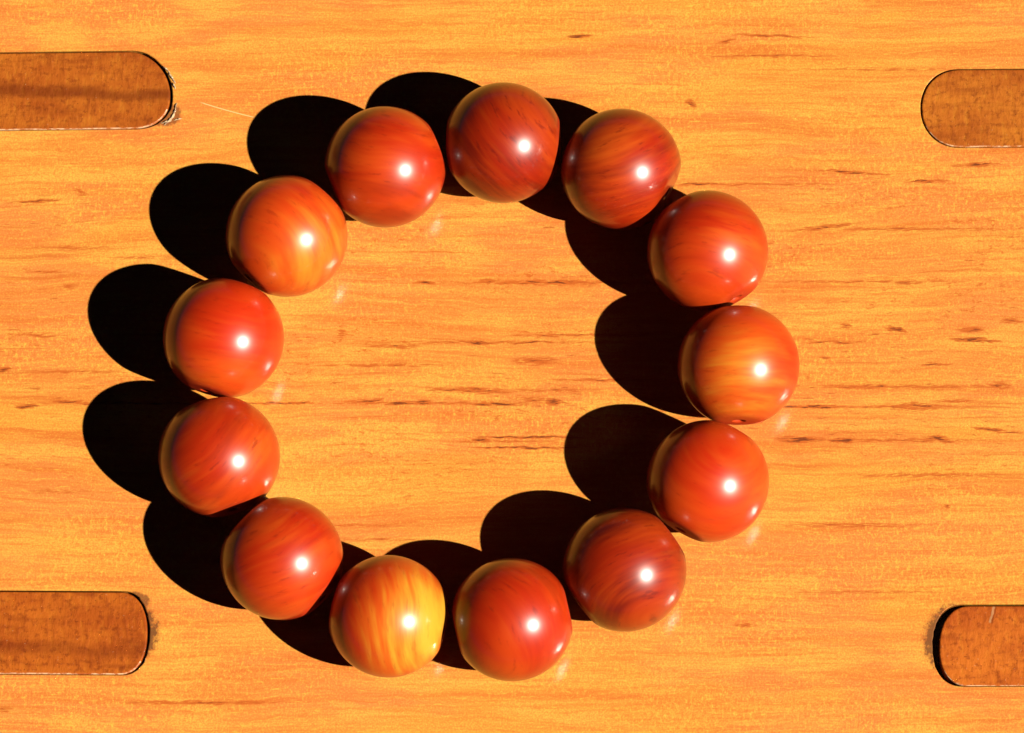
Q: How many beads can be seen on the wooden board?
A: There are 13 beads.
